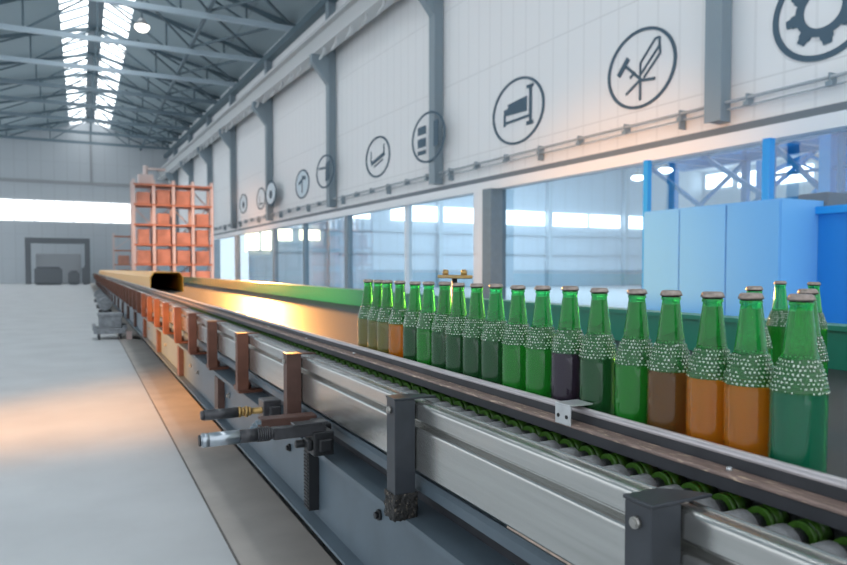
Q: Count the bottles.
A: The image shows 23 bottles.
